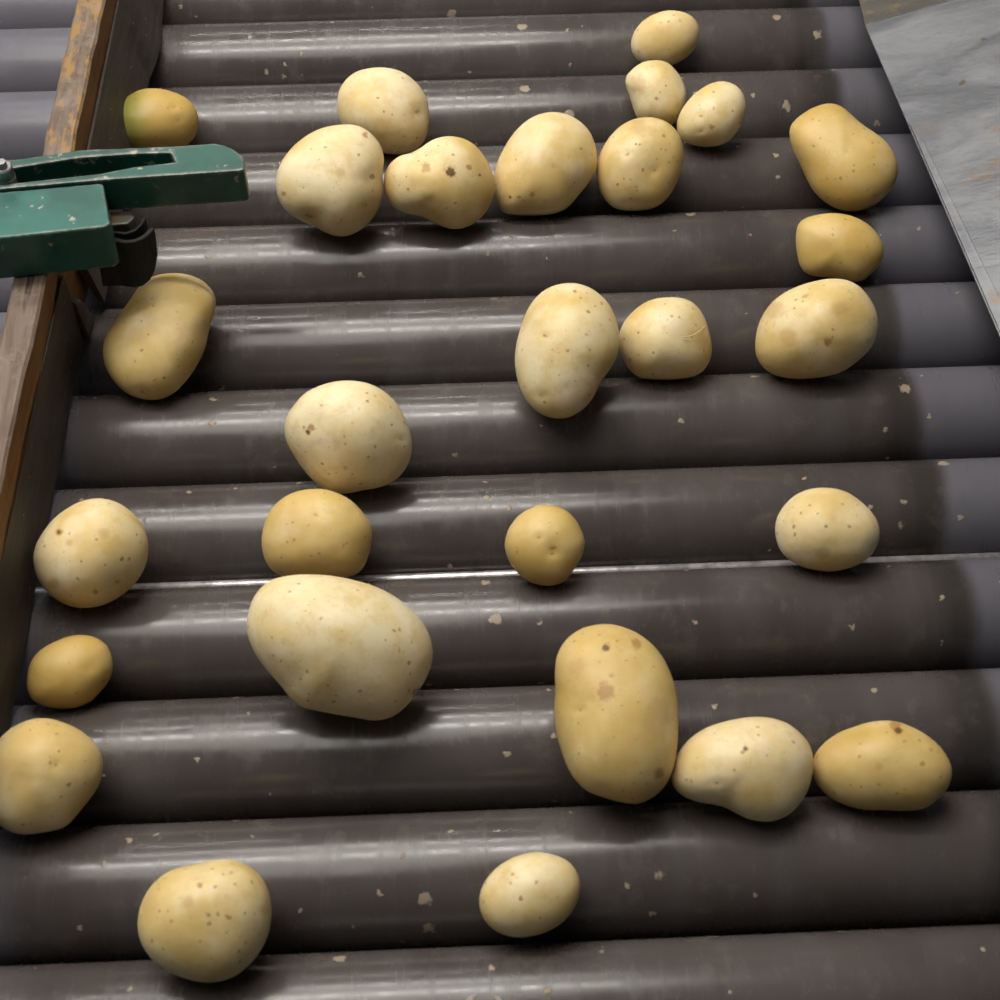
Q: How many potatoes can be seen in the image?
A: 28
